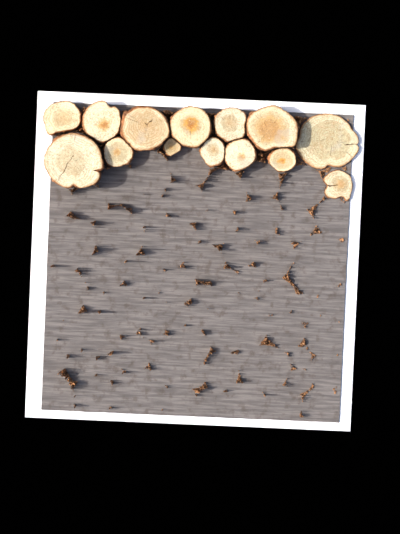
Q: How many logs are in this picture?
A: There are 14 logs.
